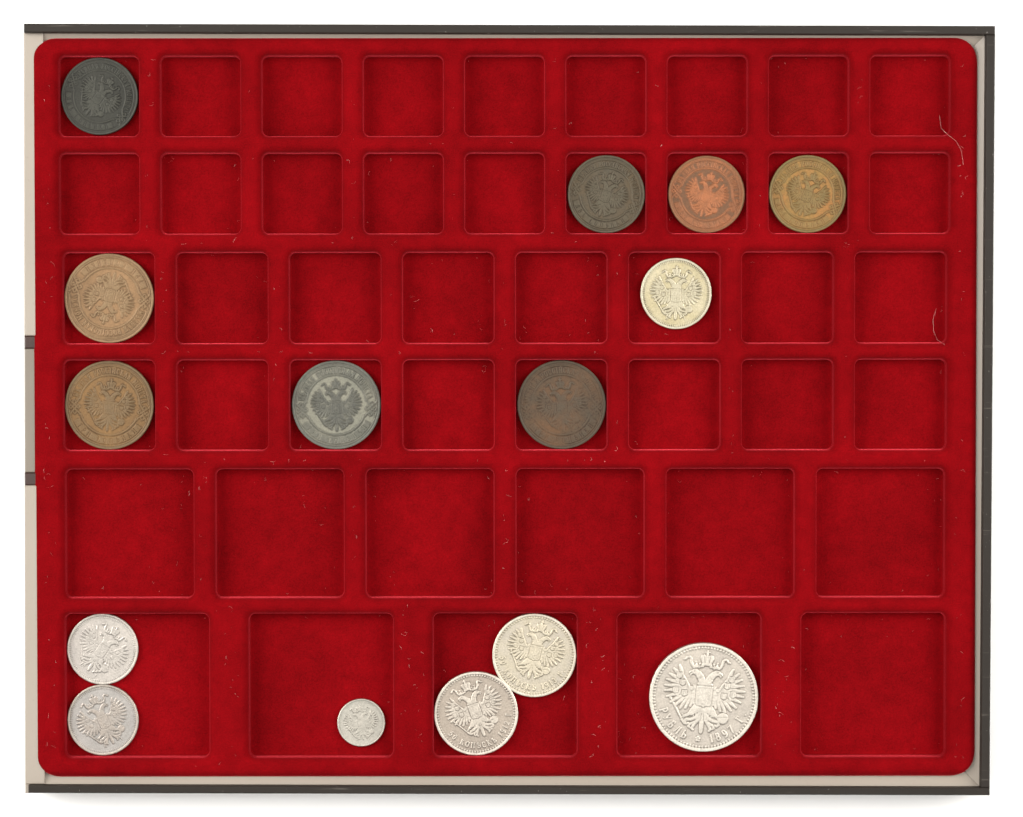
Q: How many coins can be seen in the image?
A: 15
